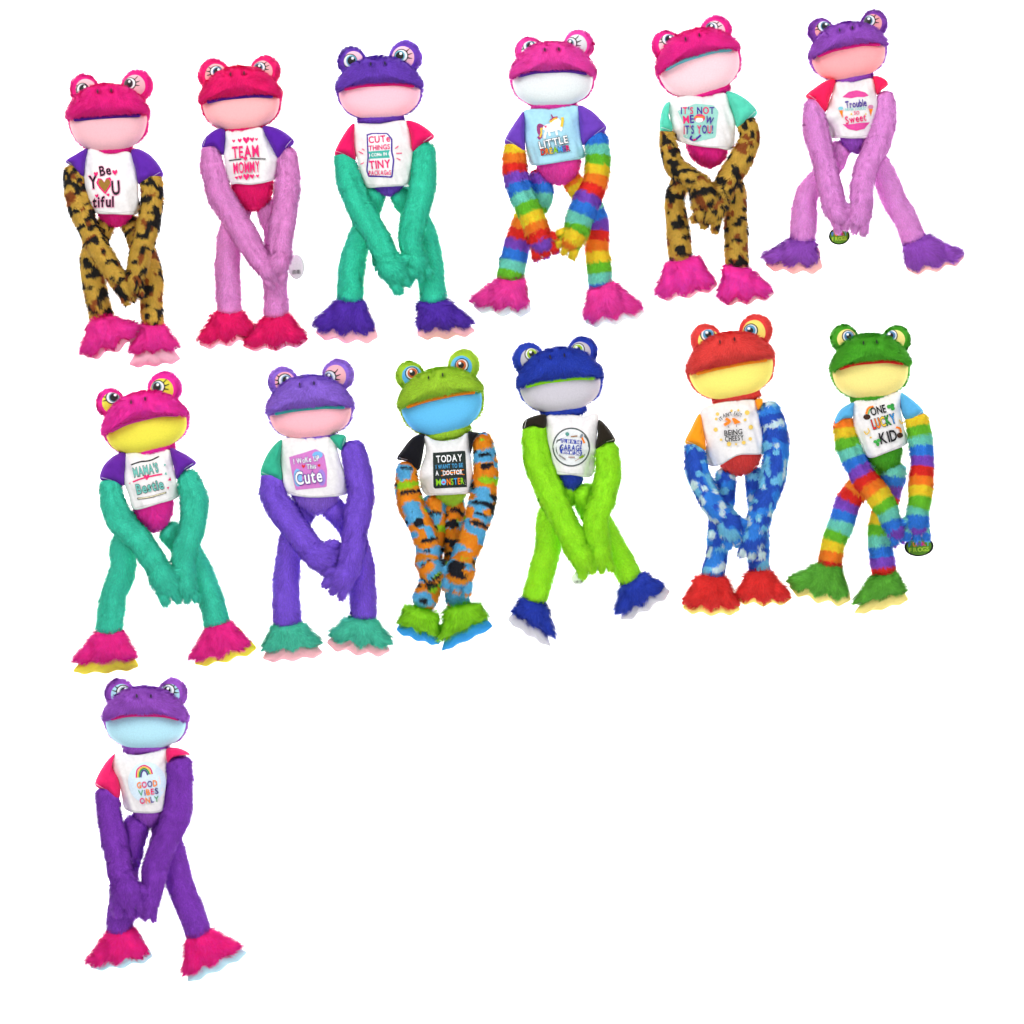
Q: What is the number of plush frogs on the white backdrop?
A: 13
